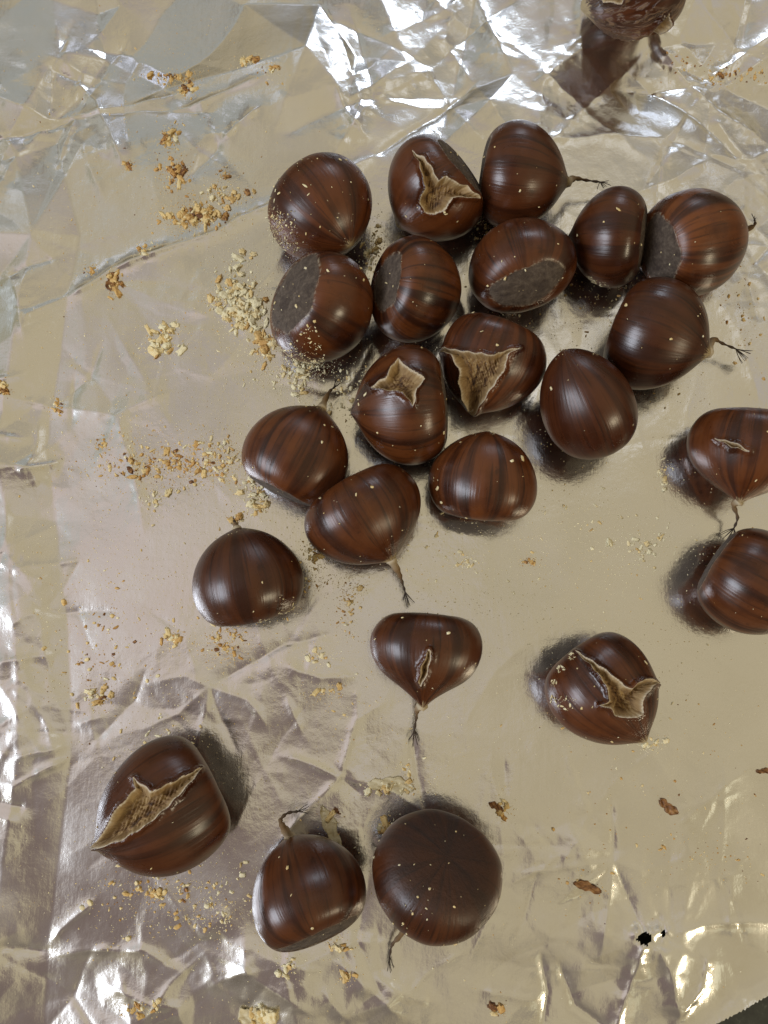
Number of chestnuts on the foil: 24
